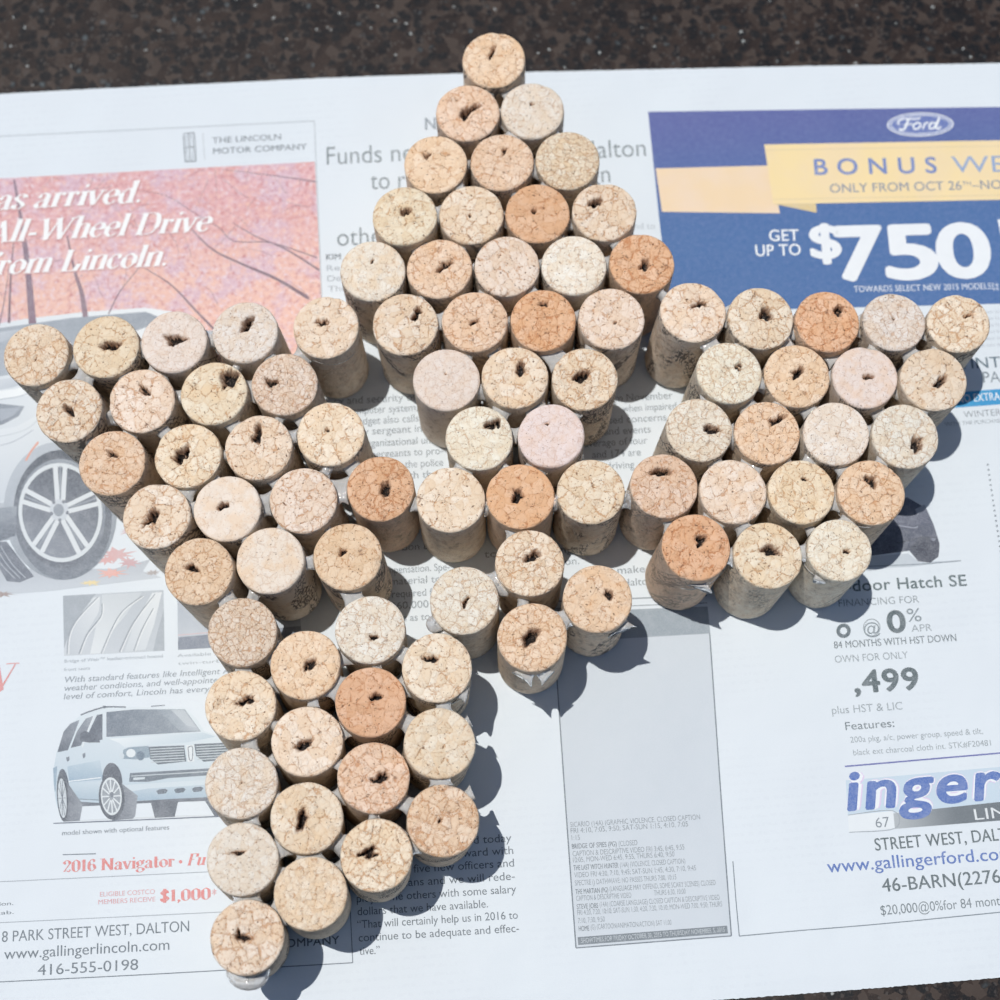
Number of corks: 87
